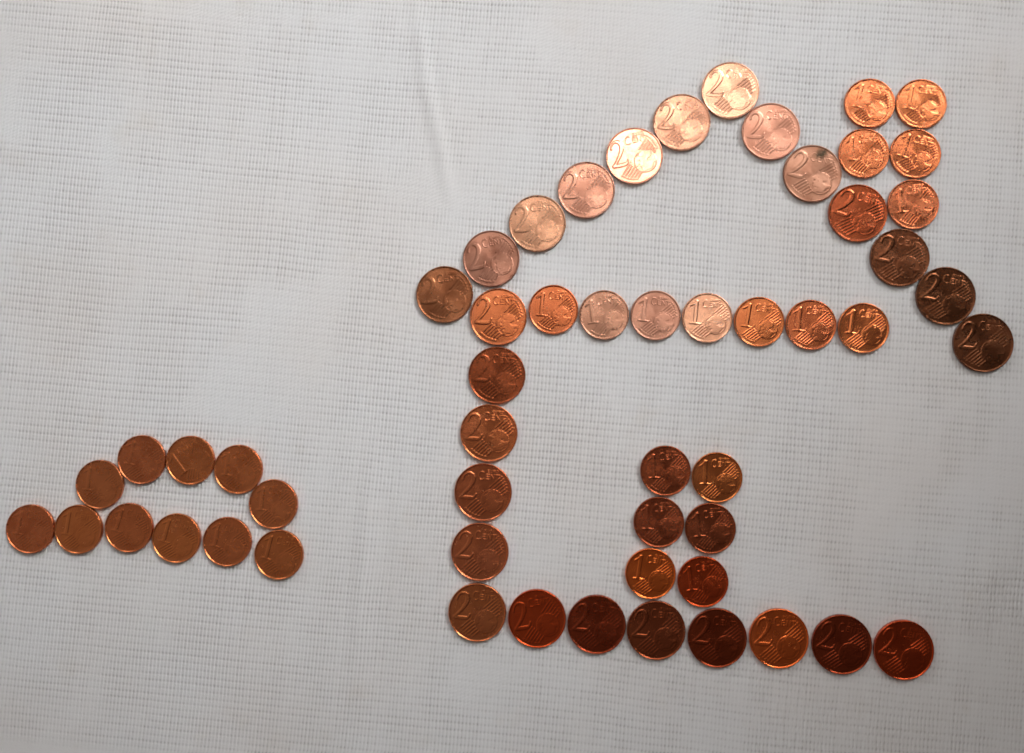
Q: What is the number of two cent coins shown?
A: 26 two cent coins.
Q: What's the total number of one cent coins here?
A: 29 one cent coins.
